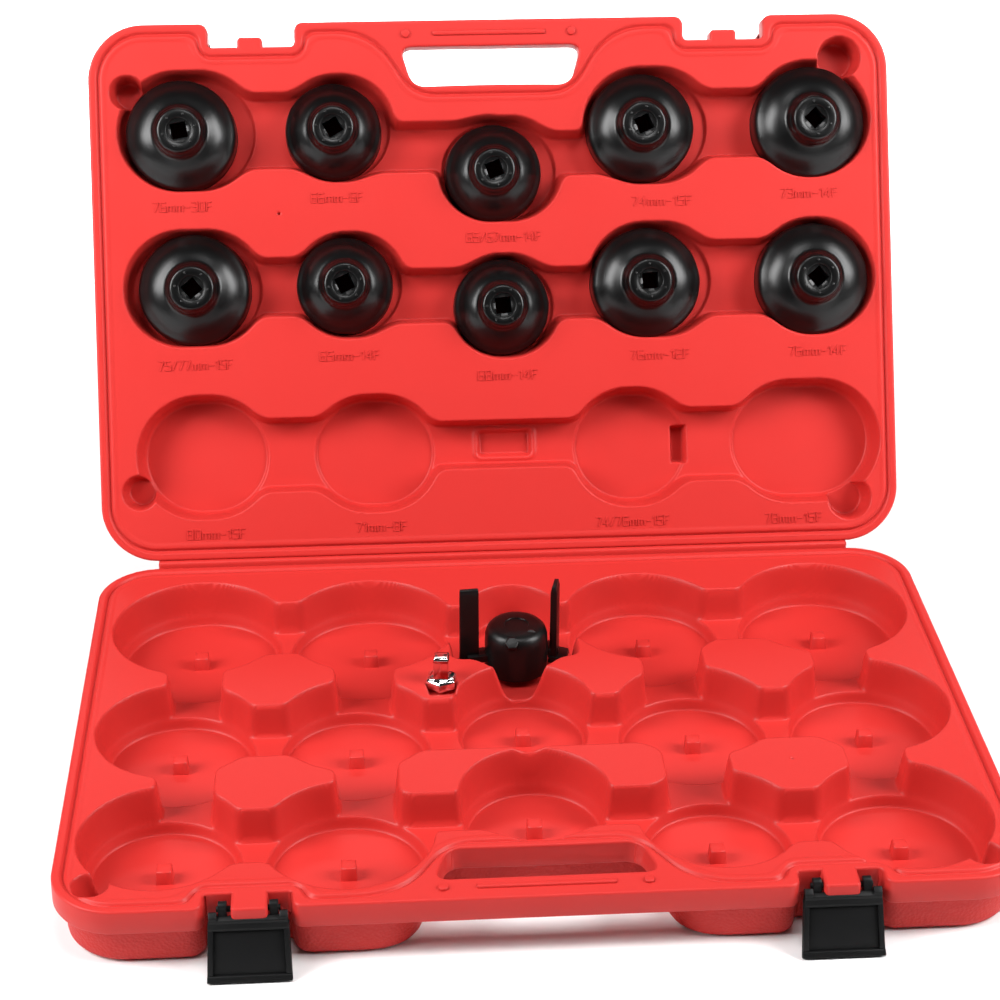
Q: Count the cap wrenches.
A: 10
